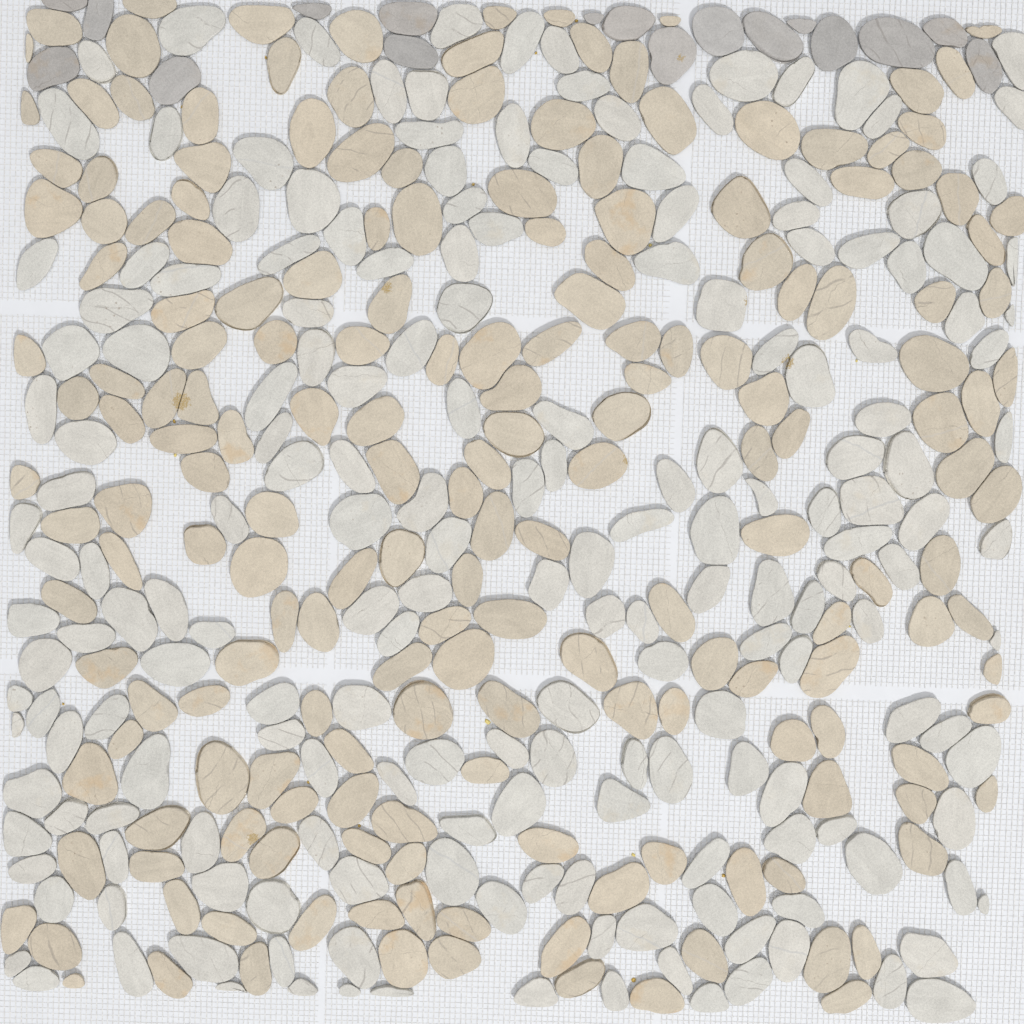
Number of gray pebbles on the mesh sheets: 17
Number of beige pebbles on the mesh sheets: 189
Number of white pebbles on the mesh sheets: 192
